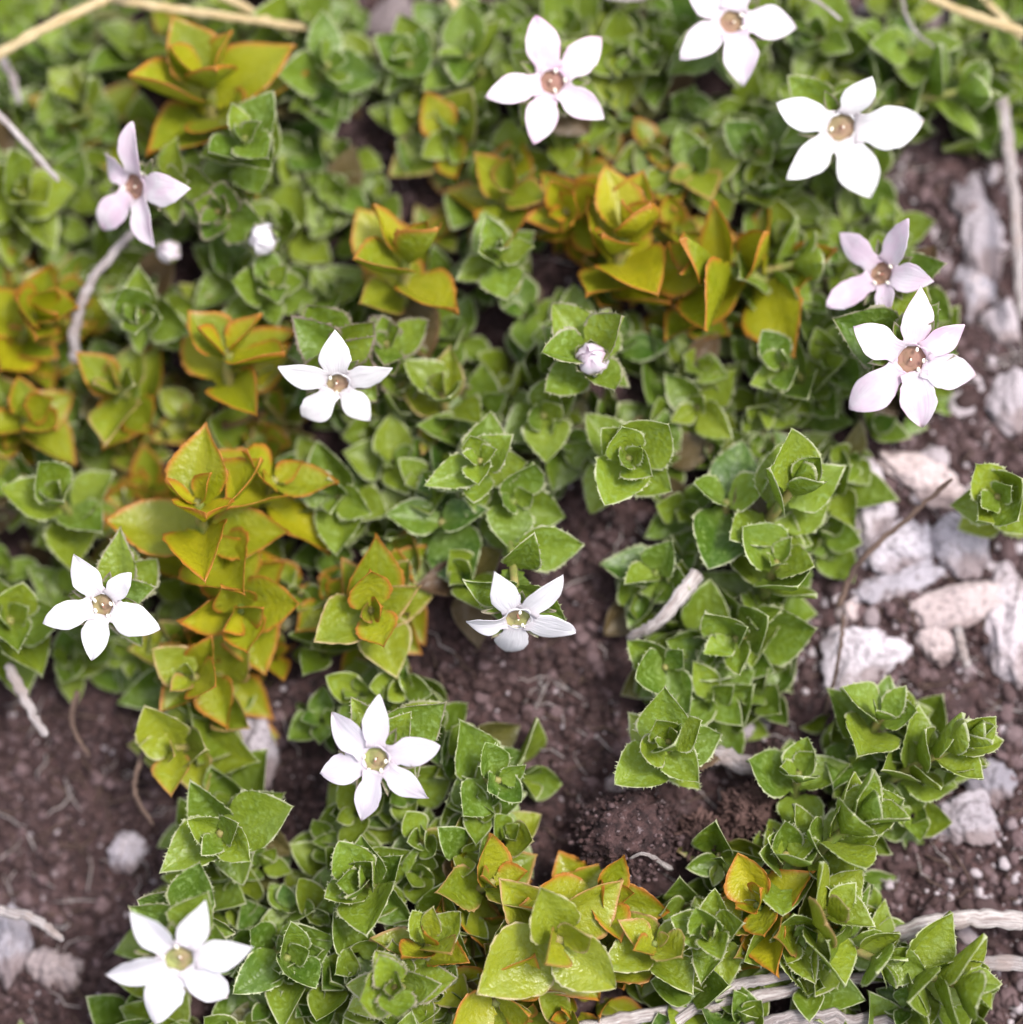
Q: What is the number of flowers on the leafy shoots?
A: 11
